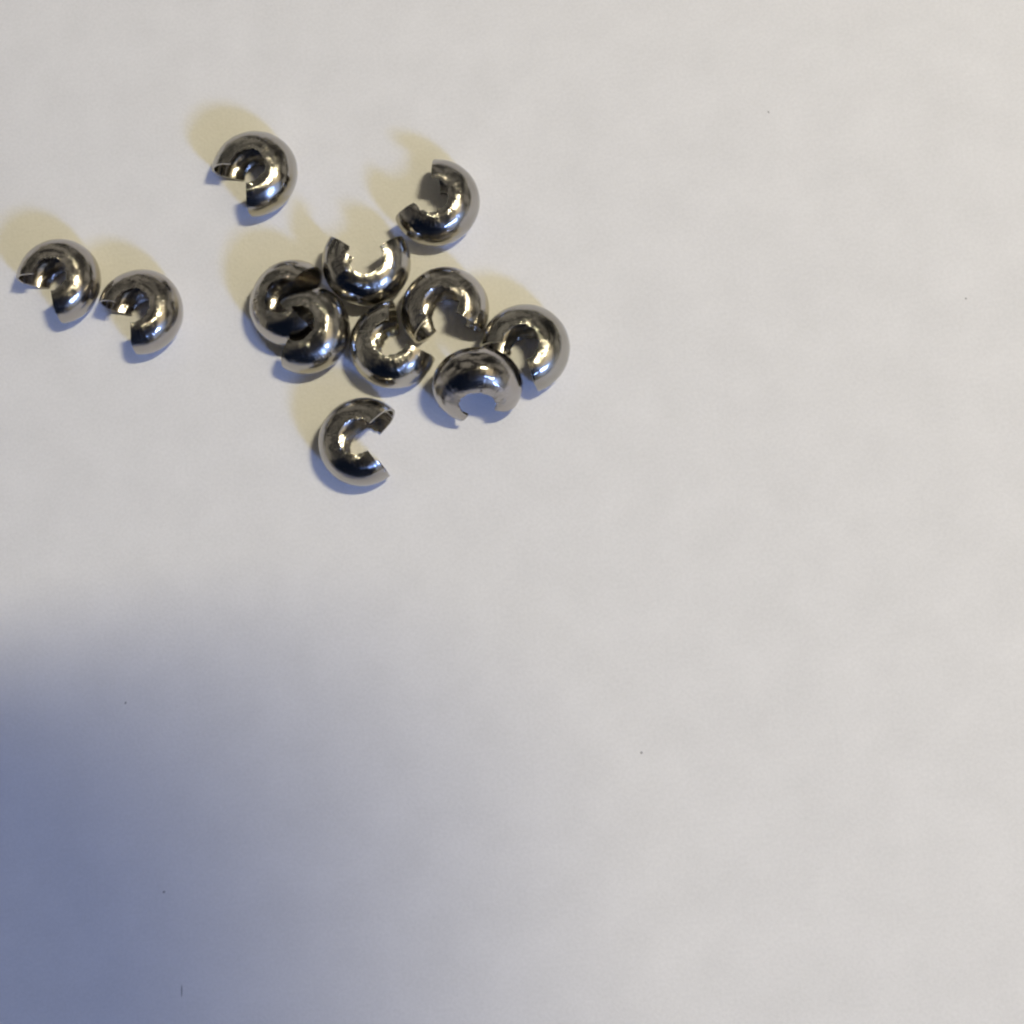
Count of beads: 12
